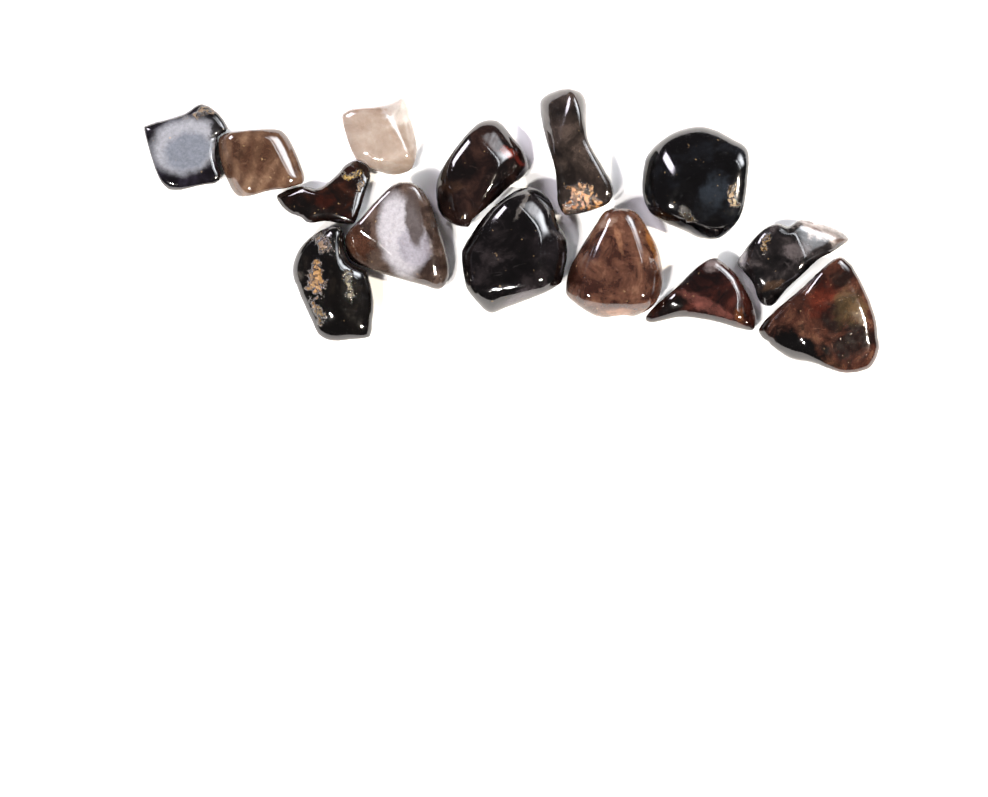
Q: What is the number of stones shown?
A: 14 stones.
